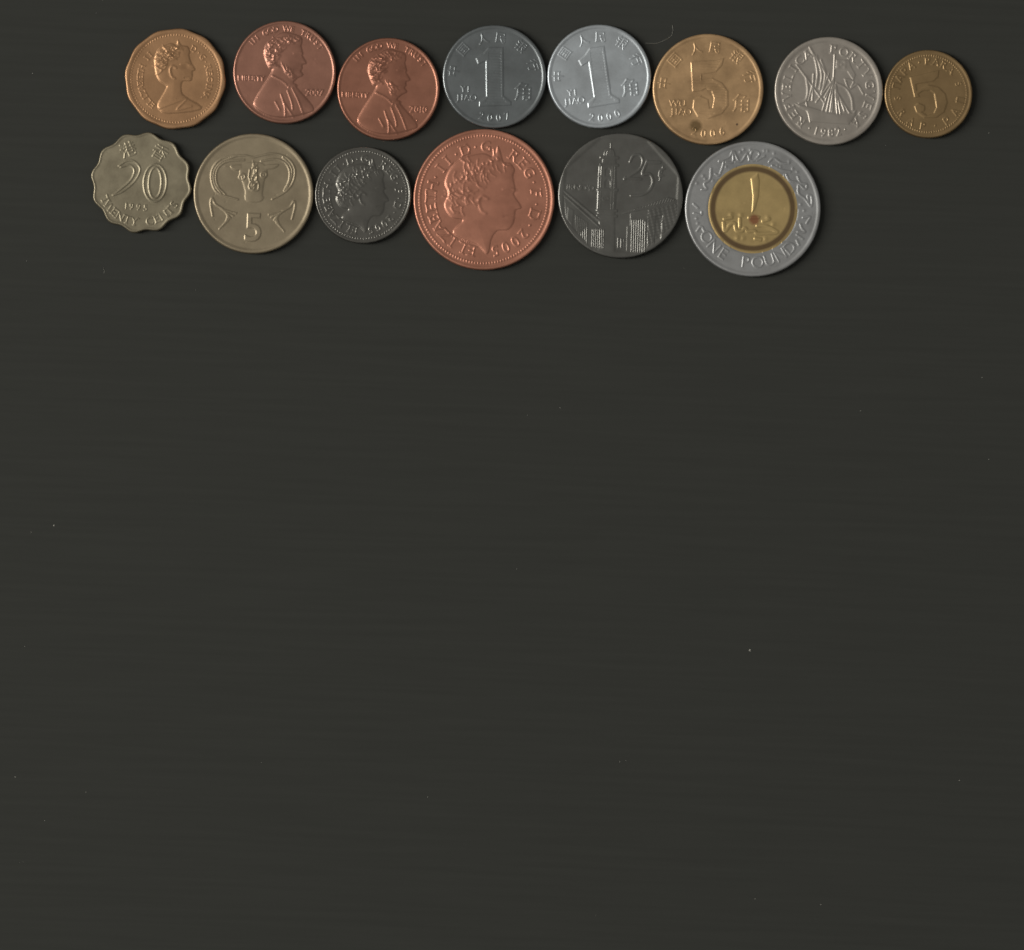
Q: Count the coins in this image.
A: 14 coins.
